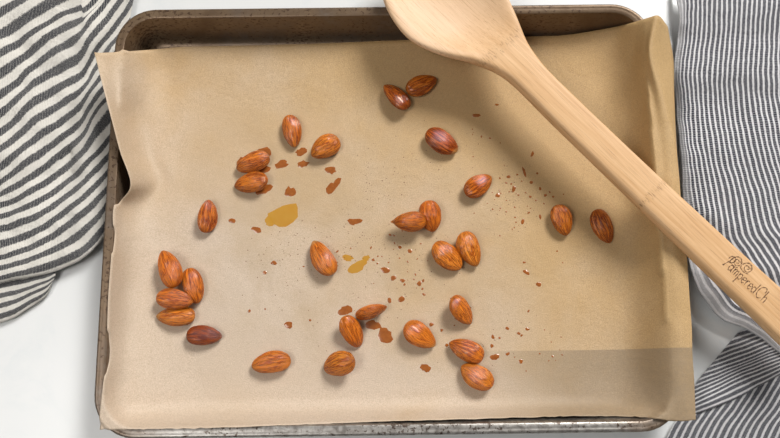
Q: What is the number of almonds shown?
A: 29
